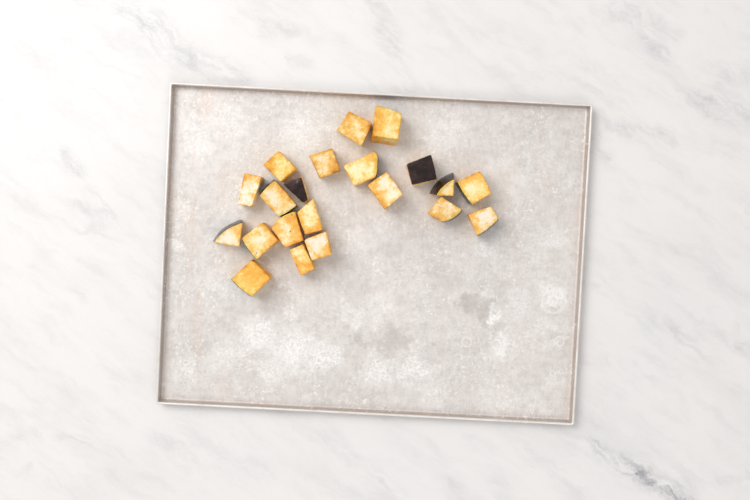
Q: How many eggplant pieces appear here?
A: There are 21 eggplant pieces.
